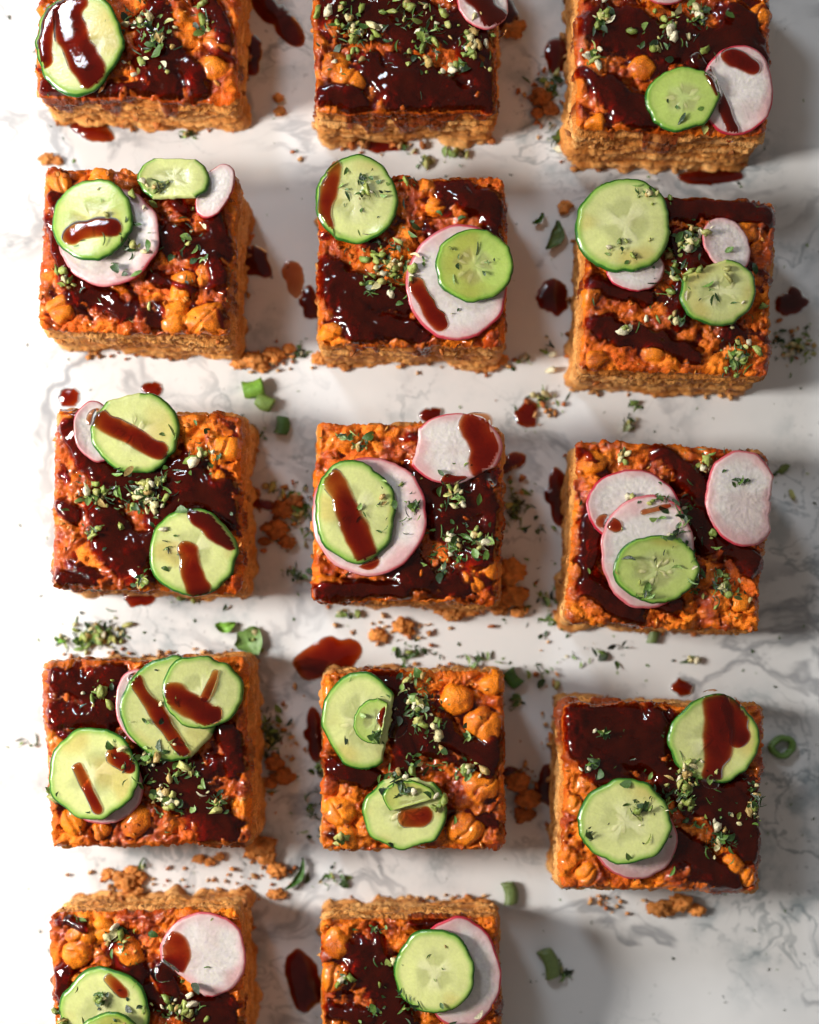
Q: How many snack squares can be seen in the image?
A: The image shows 14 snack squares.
